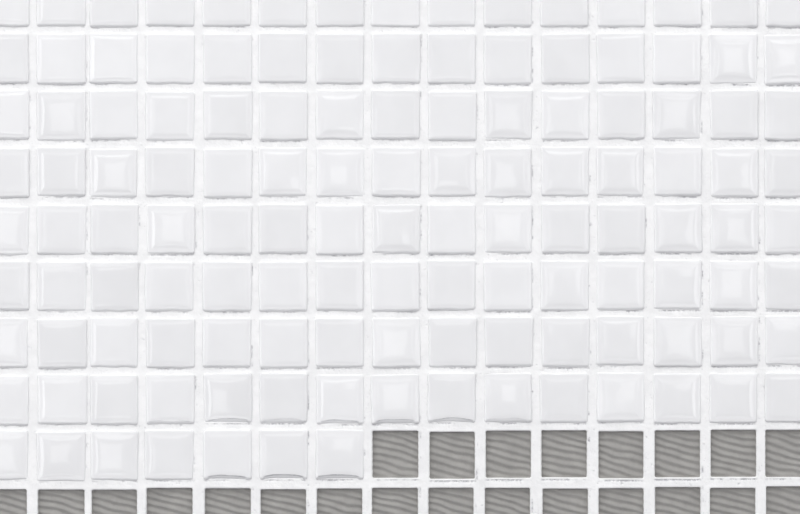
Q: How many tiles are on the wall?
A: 127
